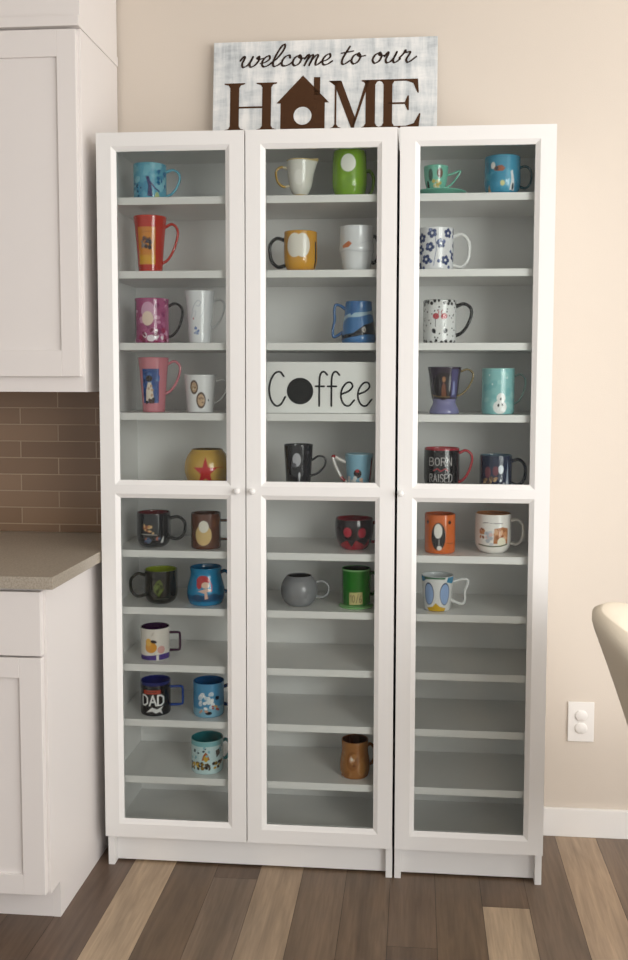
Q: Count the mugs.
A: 37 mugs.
